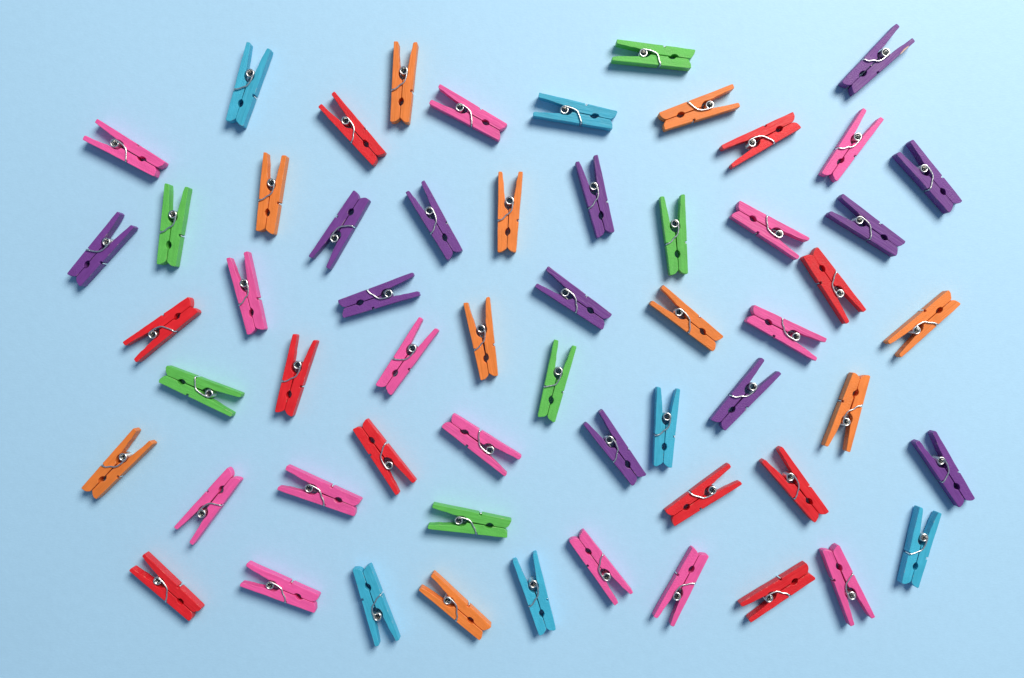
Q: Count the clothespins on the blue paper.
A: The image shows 58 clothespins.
